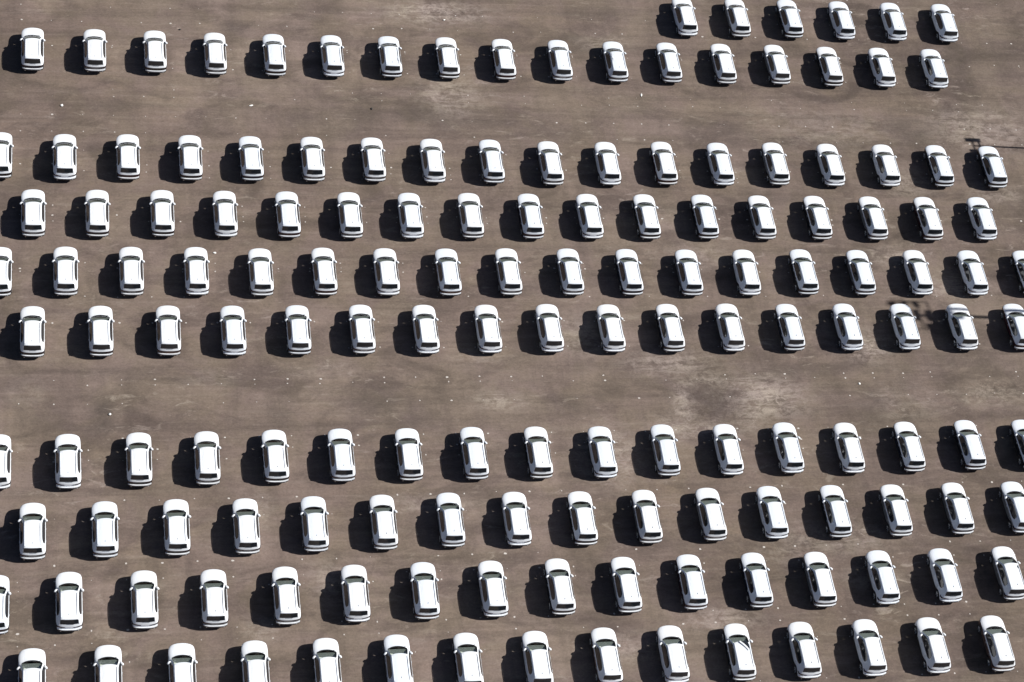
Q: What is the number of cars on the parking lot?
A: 157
